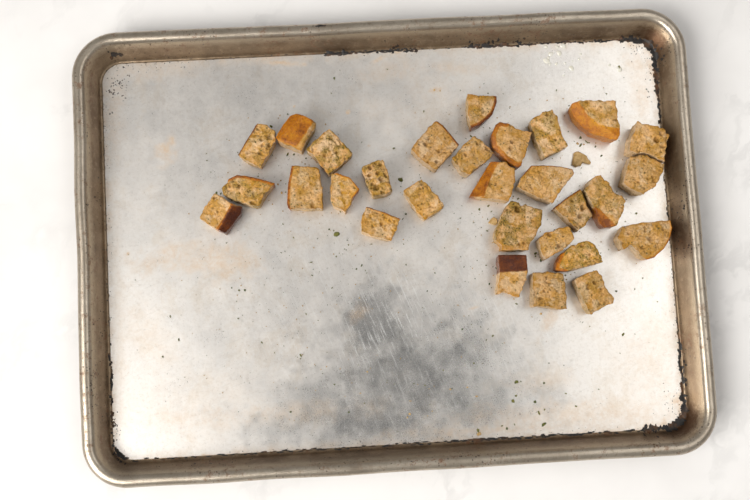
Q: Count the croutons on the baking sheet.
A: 29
